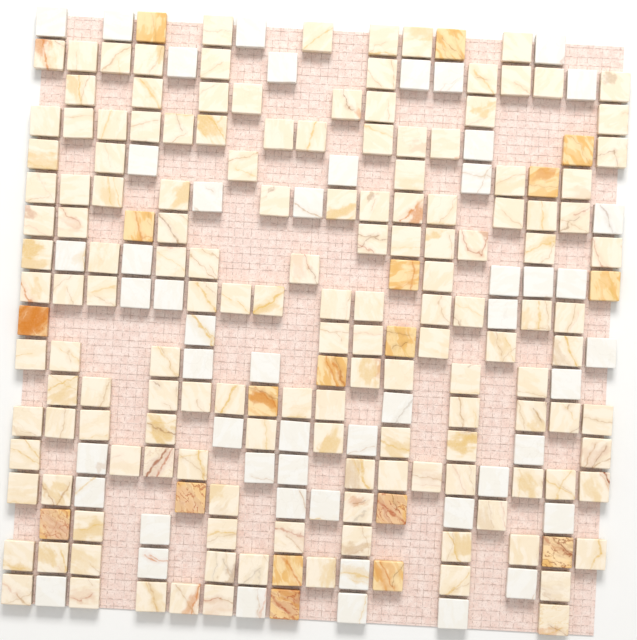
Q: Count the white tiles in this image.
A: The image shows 51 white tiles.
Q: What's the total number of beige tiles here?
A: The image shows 149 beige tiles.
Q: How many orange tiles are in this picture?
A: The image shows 18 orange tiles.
